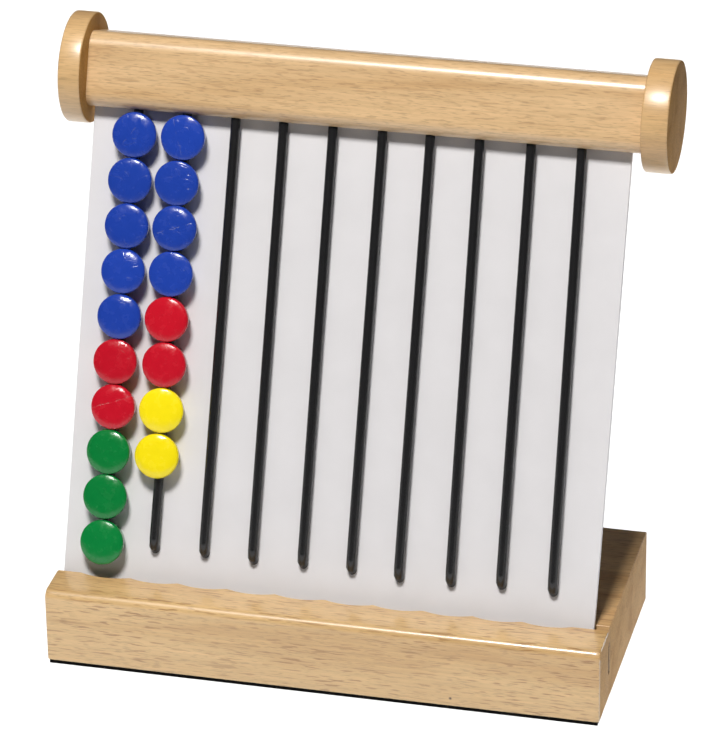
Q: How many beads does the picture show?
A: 18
